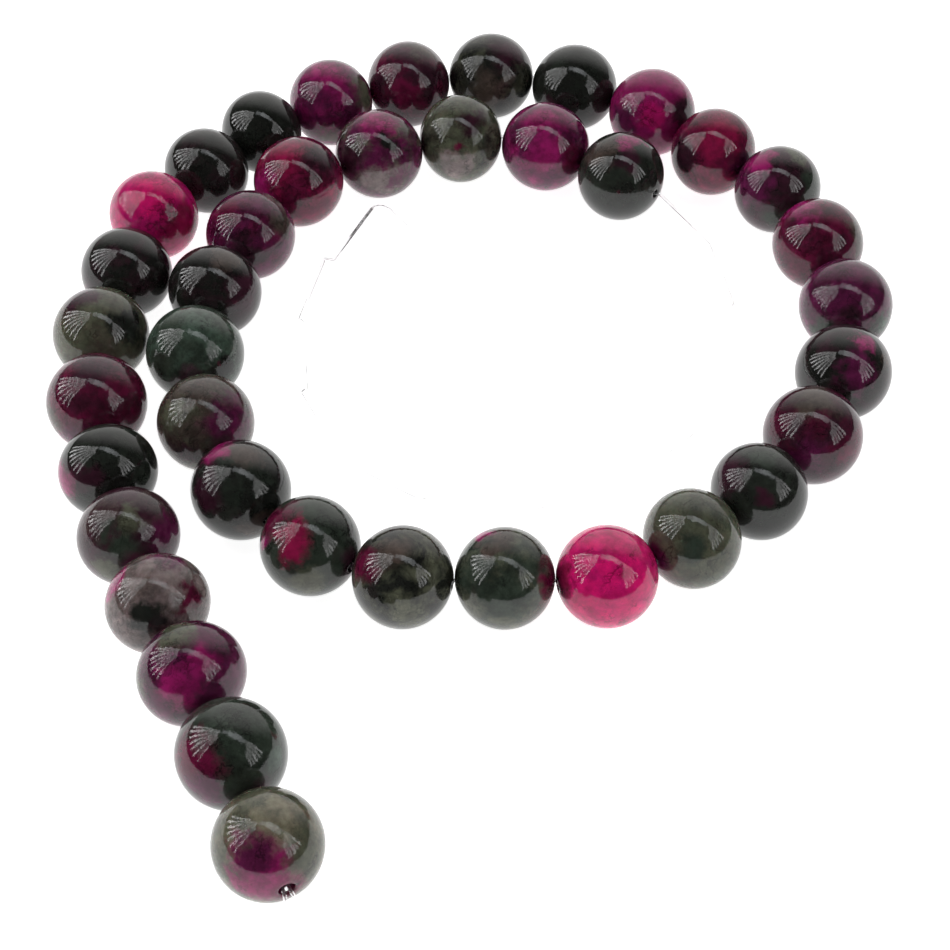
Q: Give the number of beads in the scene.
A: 39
